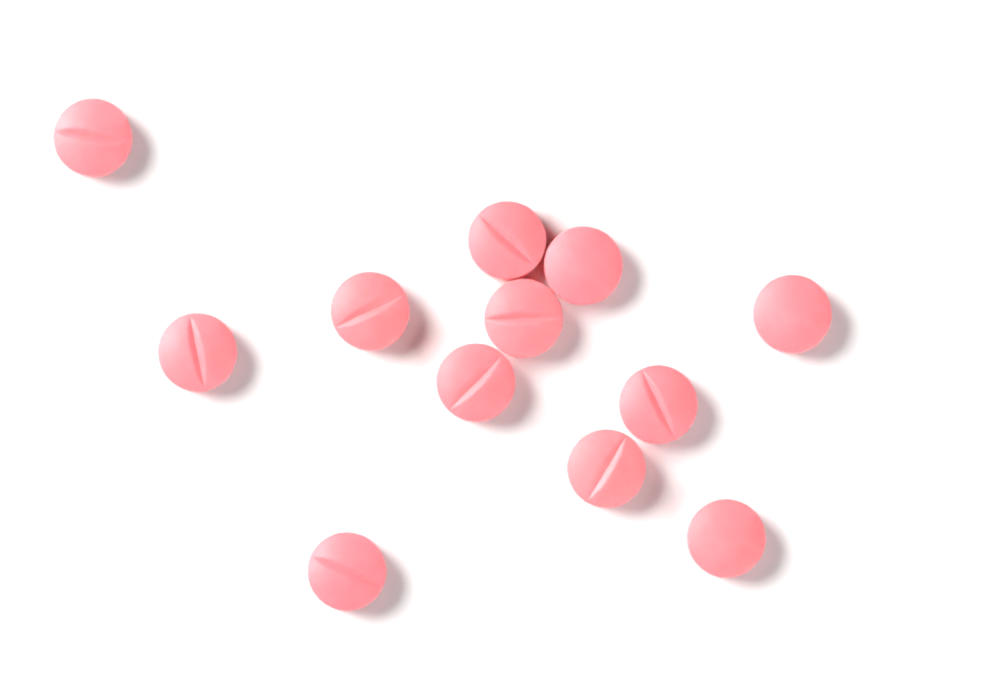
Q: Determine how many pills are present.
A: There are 12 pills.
